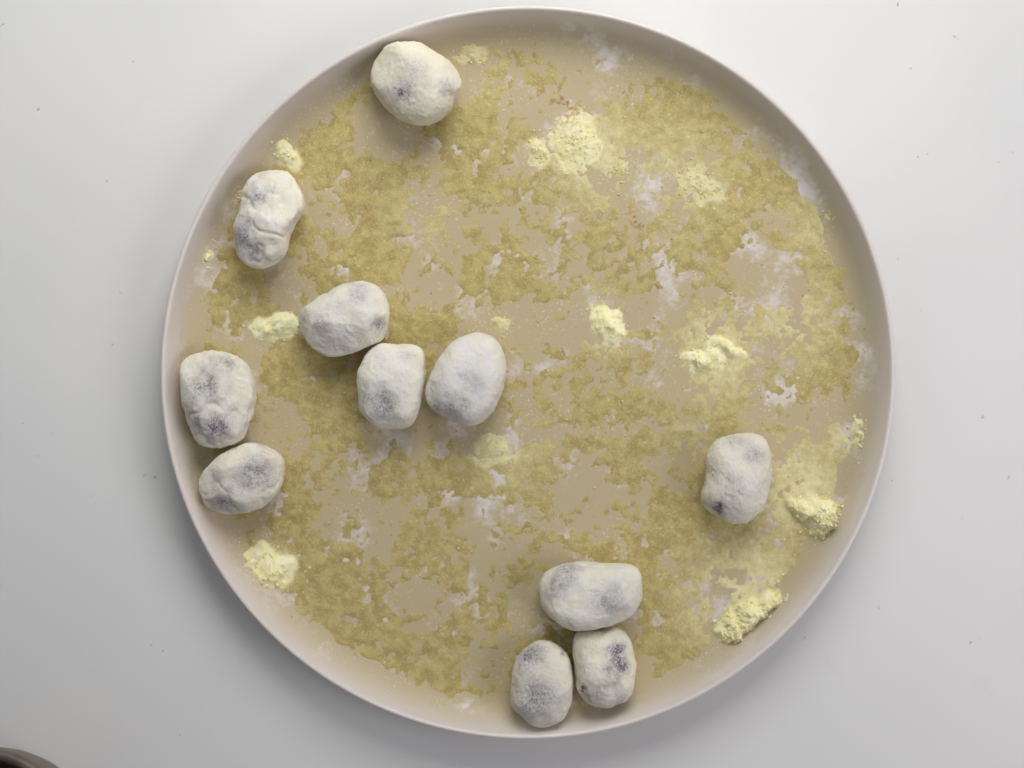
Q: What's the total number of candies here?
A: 11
